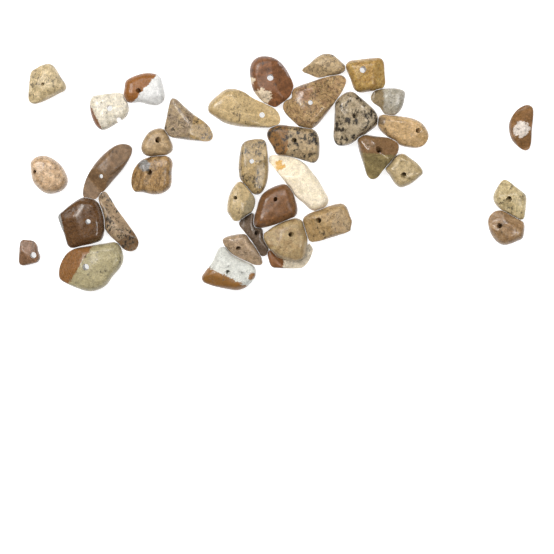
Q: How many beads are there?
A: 36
